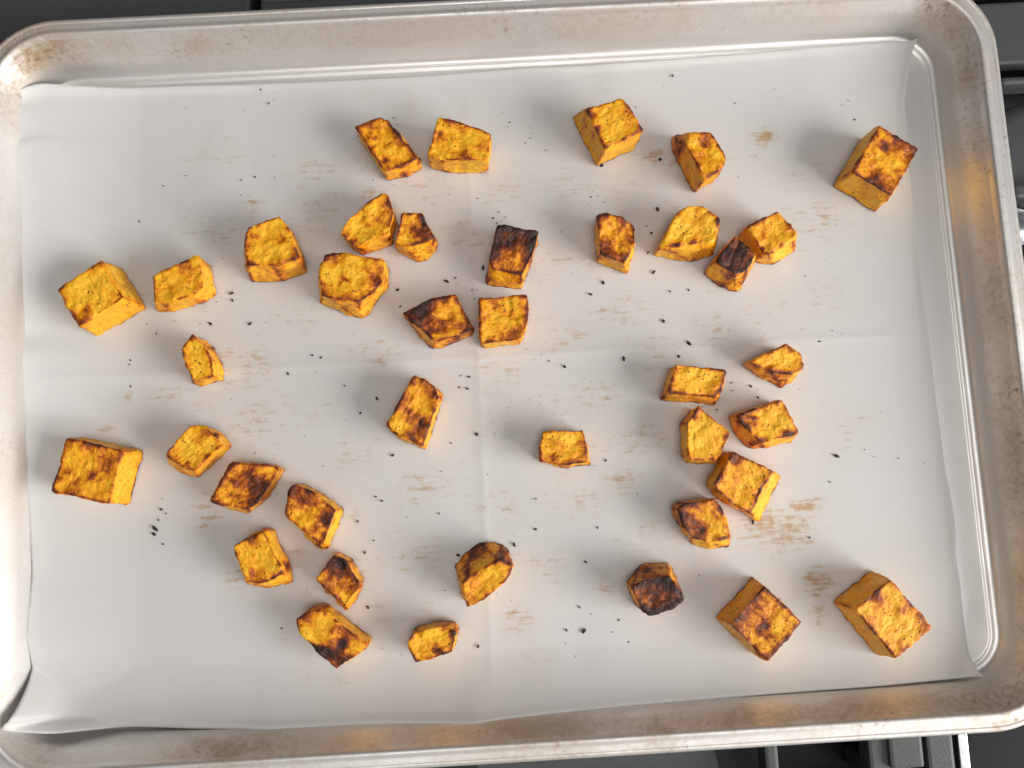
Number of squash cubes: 39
